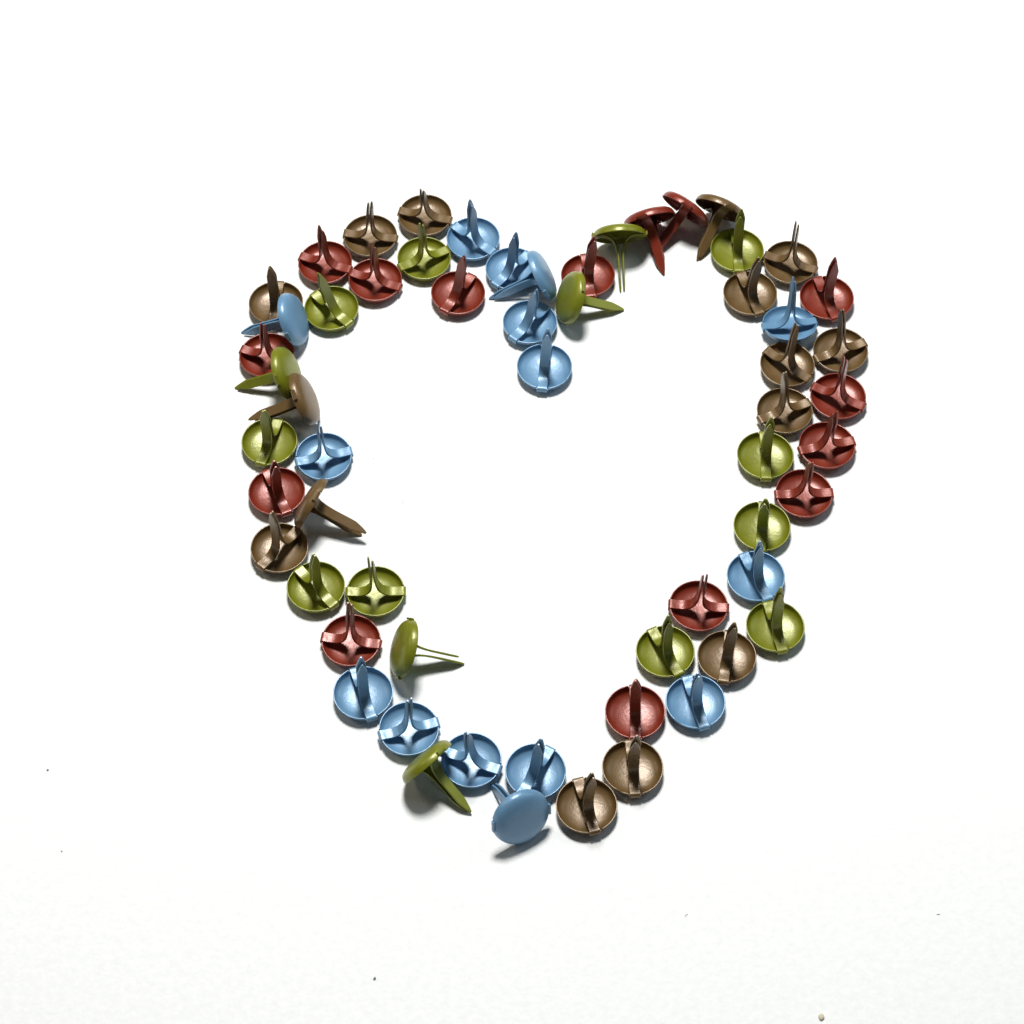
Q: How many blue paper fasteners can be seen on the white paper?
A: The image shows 15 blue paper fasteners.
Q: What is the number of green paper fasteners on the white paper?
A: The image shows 15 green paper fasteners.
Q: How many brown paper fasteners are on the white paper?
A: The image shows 15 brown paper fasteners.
